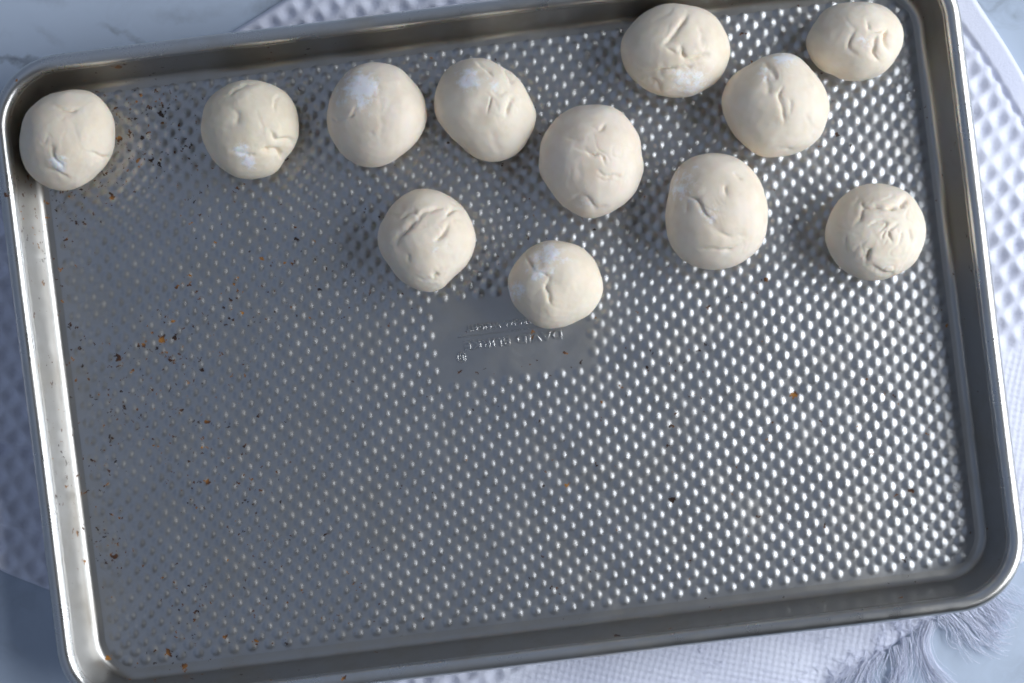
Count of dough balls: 12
